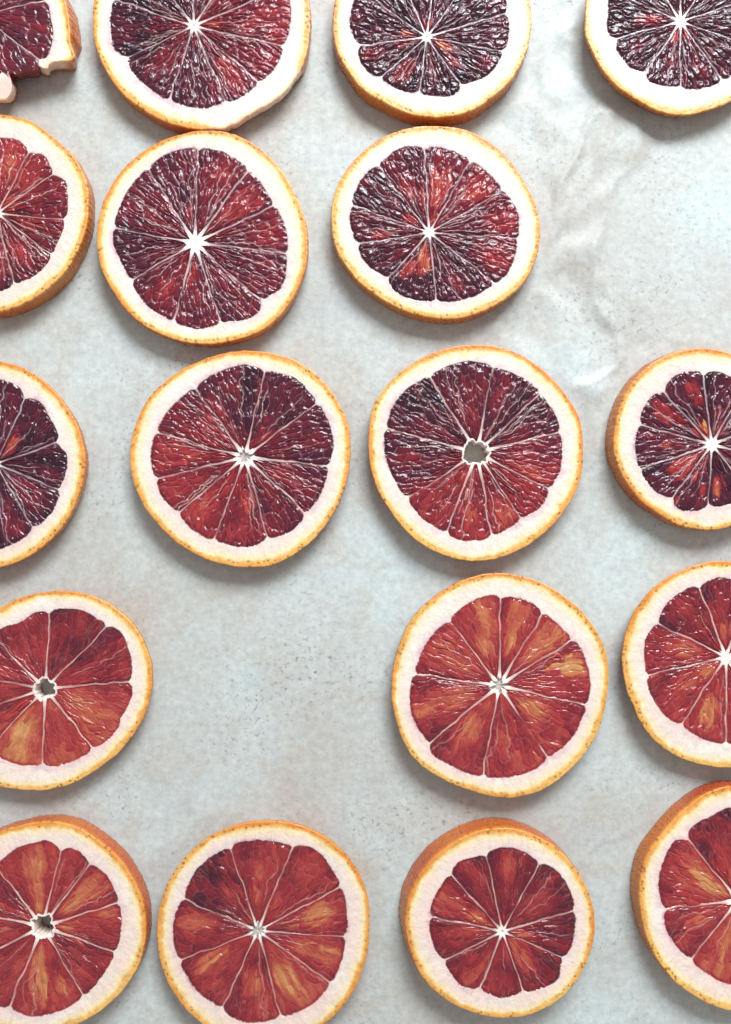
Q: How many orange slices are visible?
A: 18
